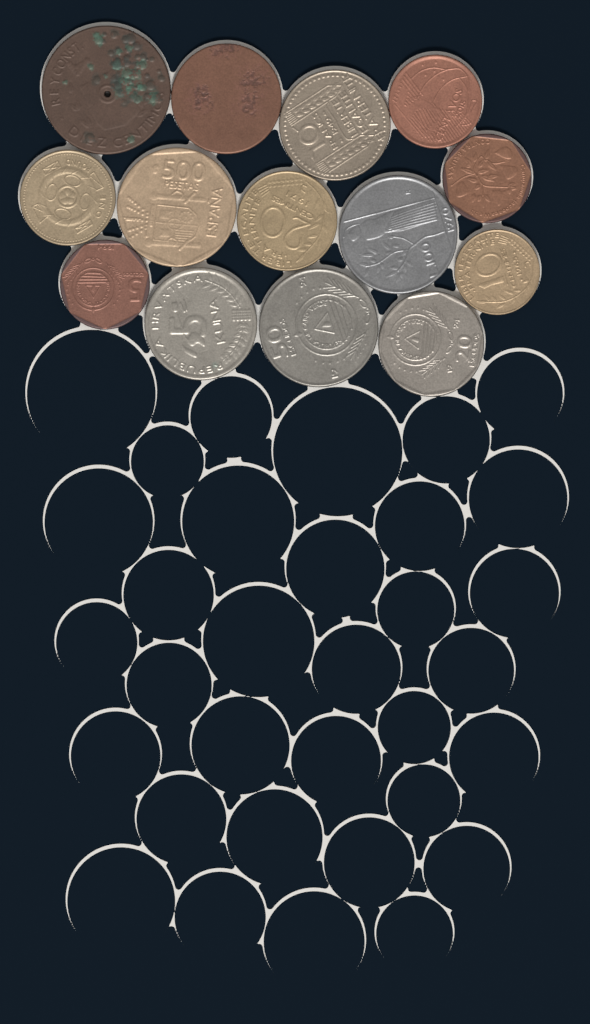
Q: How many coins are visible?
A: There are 14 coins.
